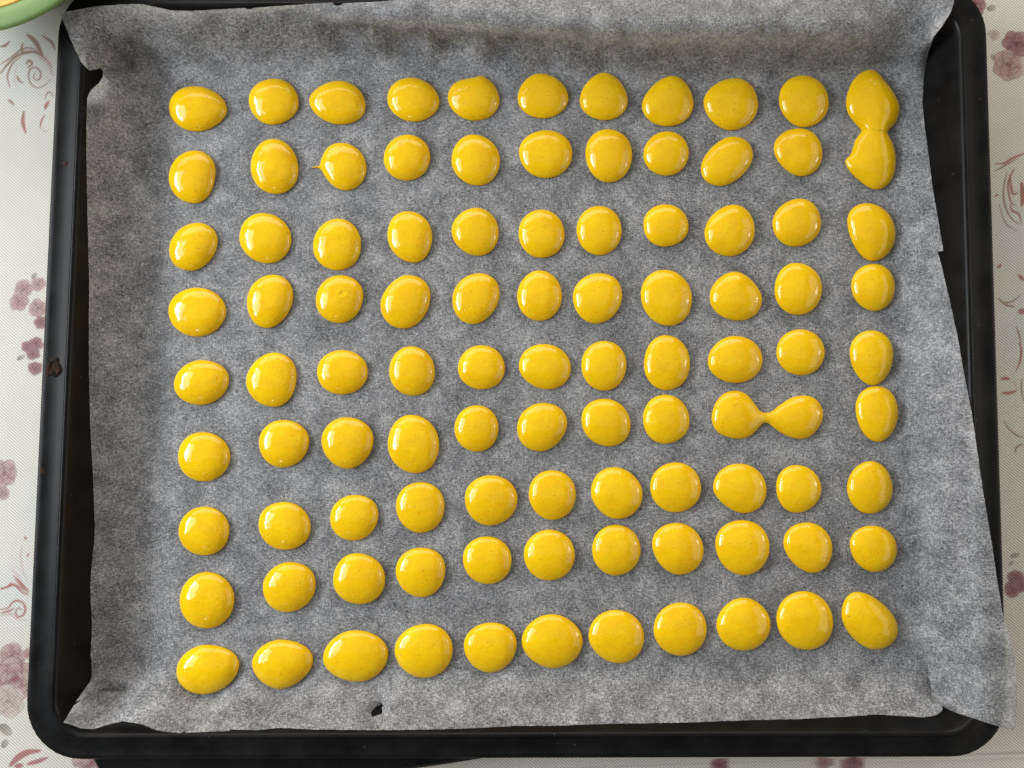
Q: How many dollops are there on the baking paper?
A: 99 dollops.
